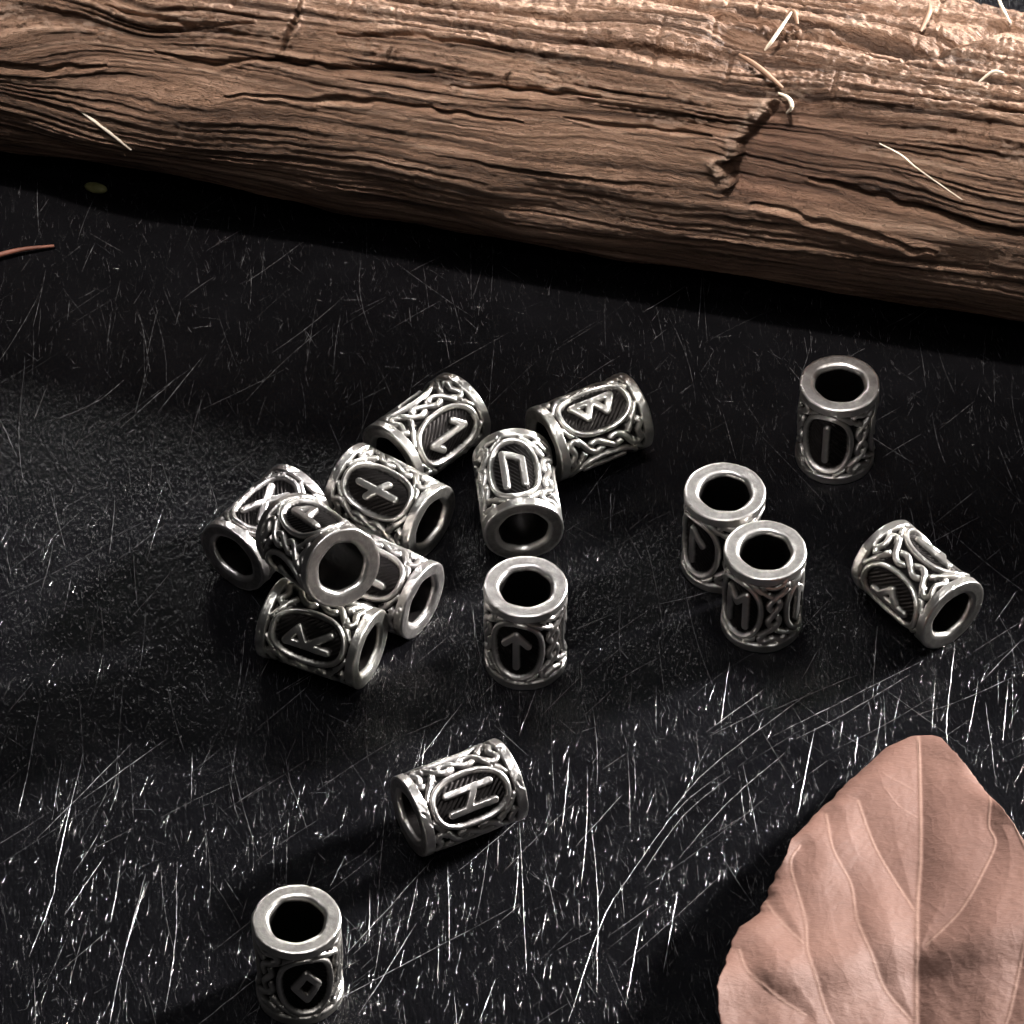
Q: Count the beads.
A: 15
